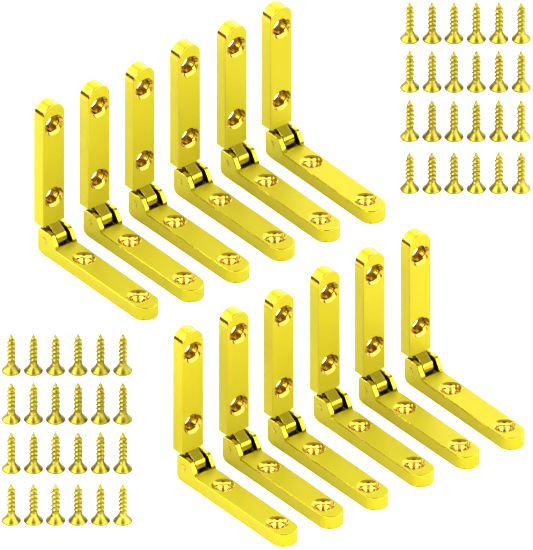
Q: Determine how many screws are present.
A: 48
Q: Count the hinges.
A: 12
